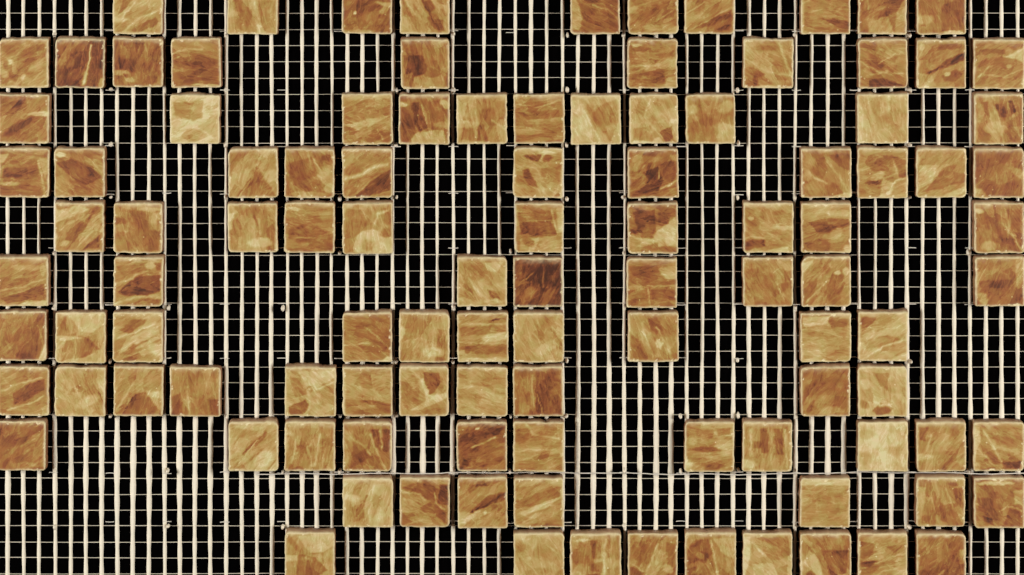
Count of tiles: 108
